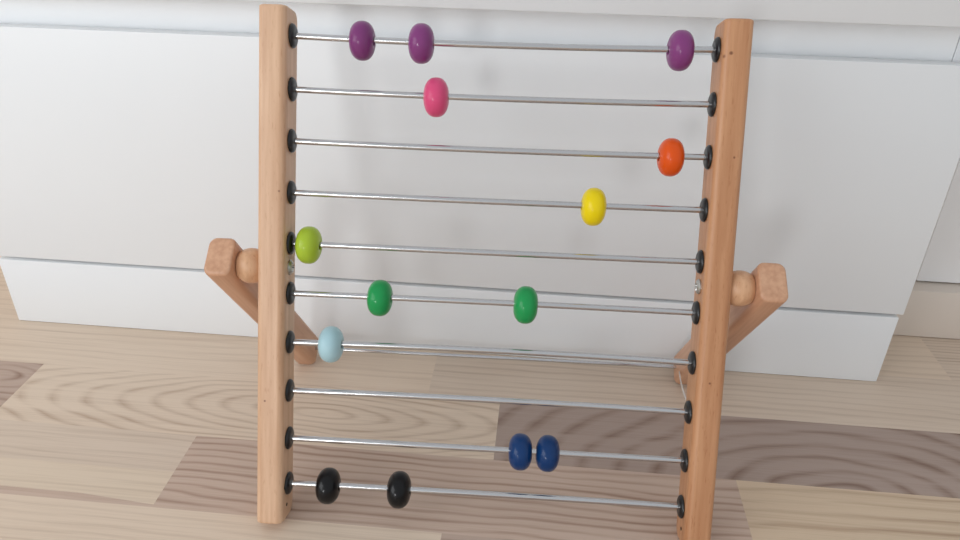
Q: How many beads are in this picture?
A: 14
